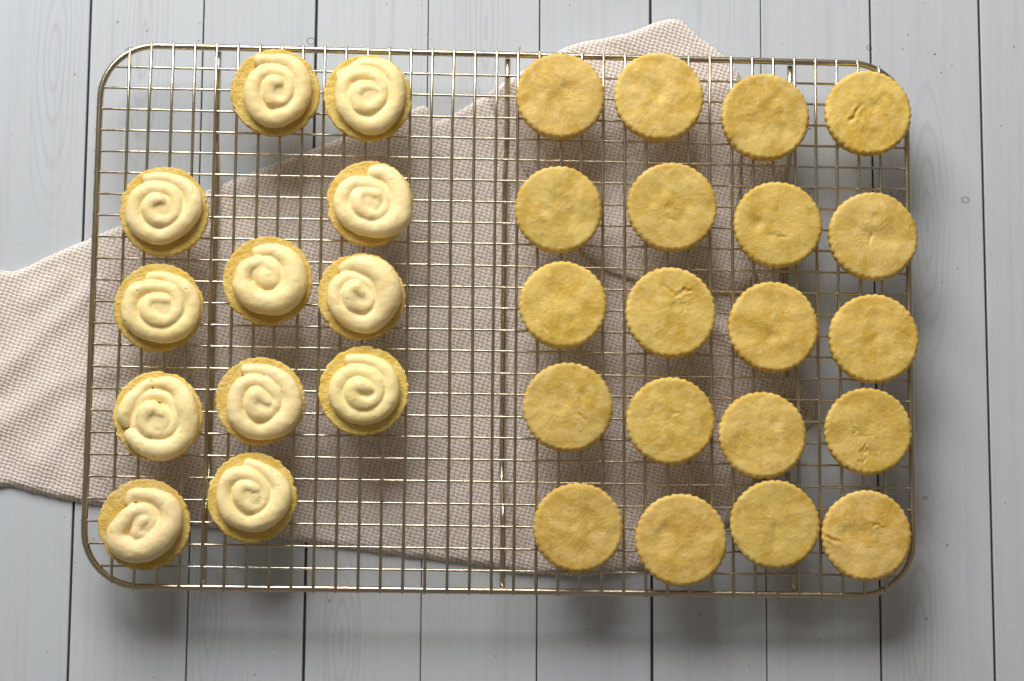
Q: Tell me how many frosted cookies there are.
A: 12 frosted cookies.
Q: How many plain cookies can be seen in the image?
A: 20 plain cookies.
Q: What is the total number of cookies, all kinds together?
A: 32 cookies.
